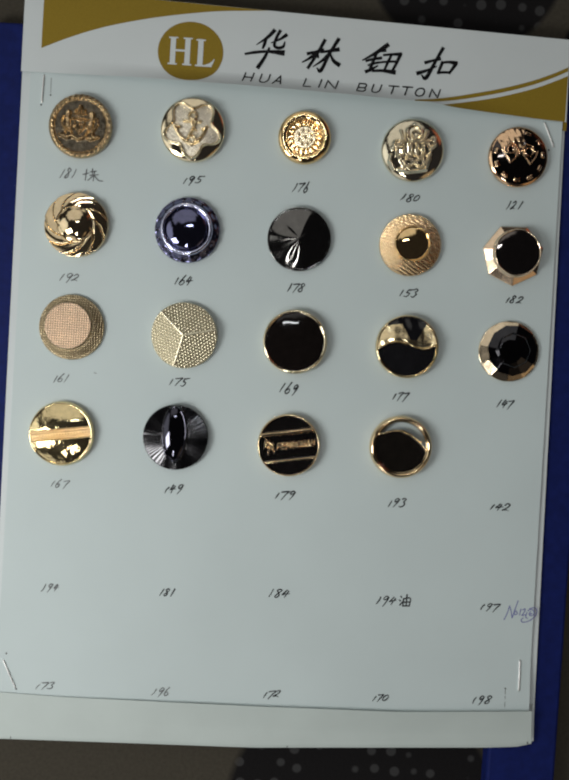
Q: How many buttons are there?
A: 19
